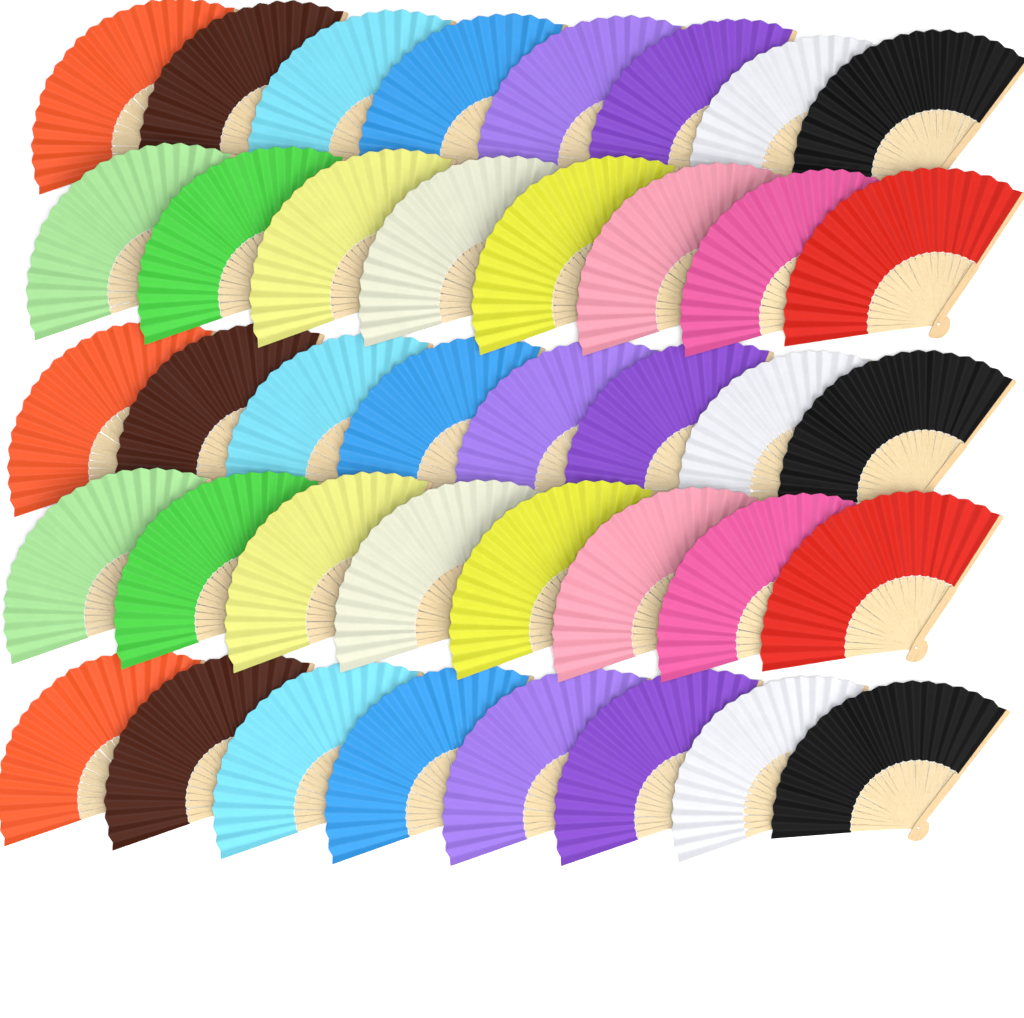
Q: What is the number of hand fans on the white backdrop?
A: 40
